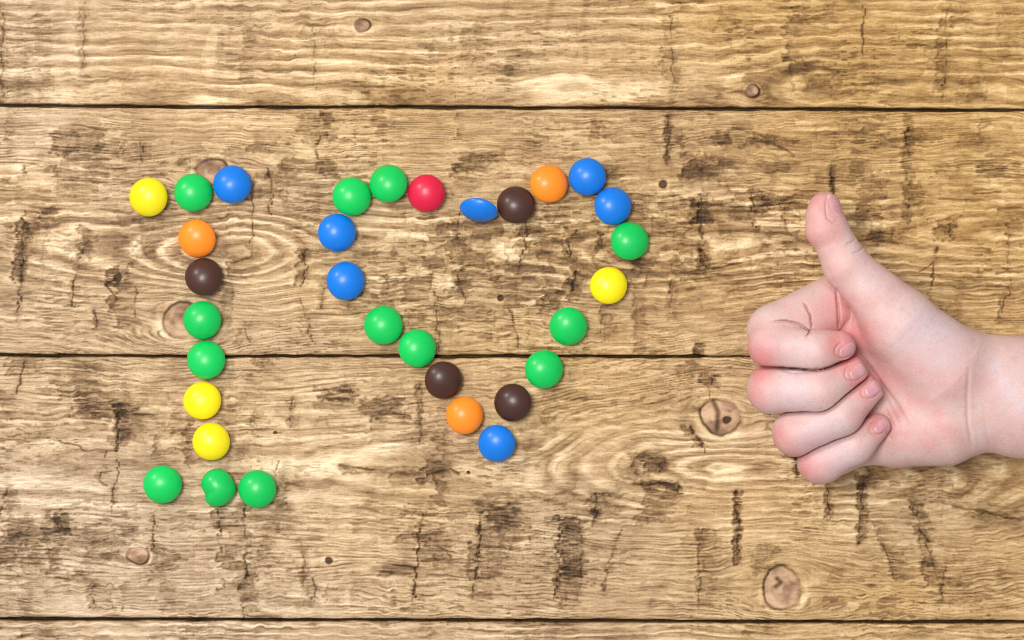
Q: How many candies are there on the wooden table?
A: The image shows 32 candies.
